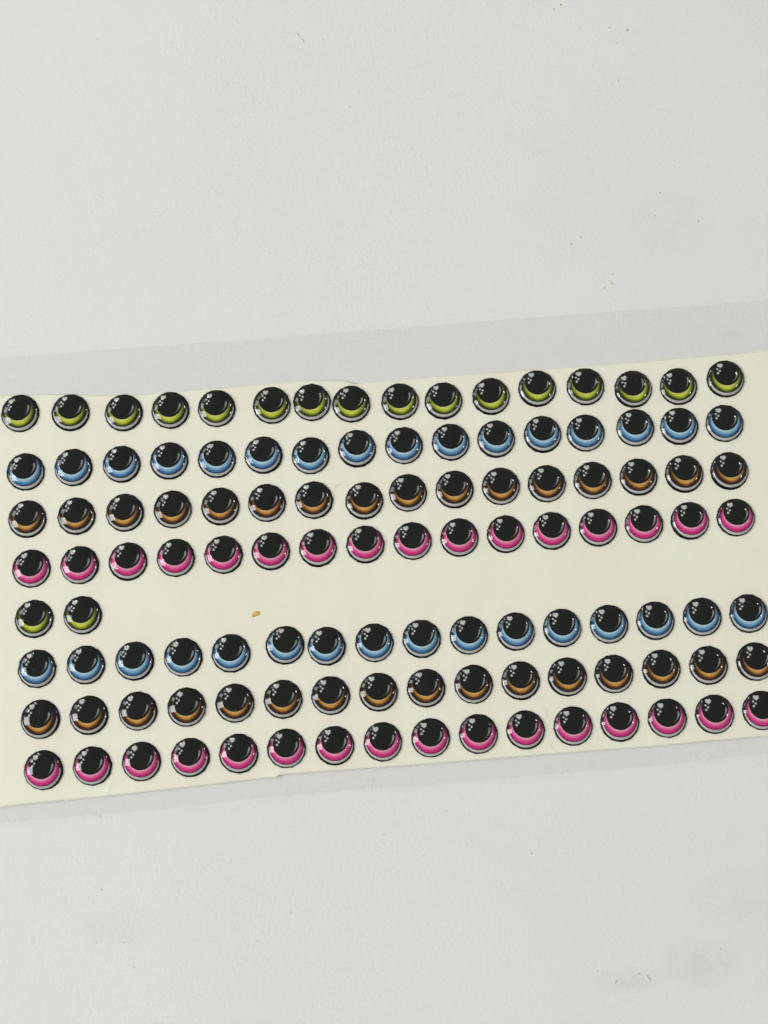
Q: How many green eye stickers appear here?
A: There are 18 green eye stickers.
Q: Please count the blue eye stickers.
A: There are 32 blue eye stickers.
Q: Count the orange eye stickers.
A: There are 32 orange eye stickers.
